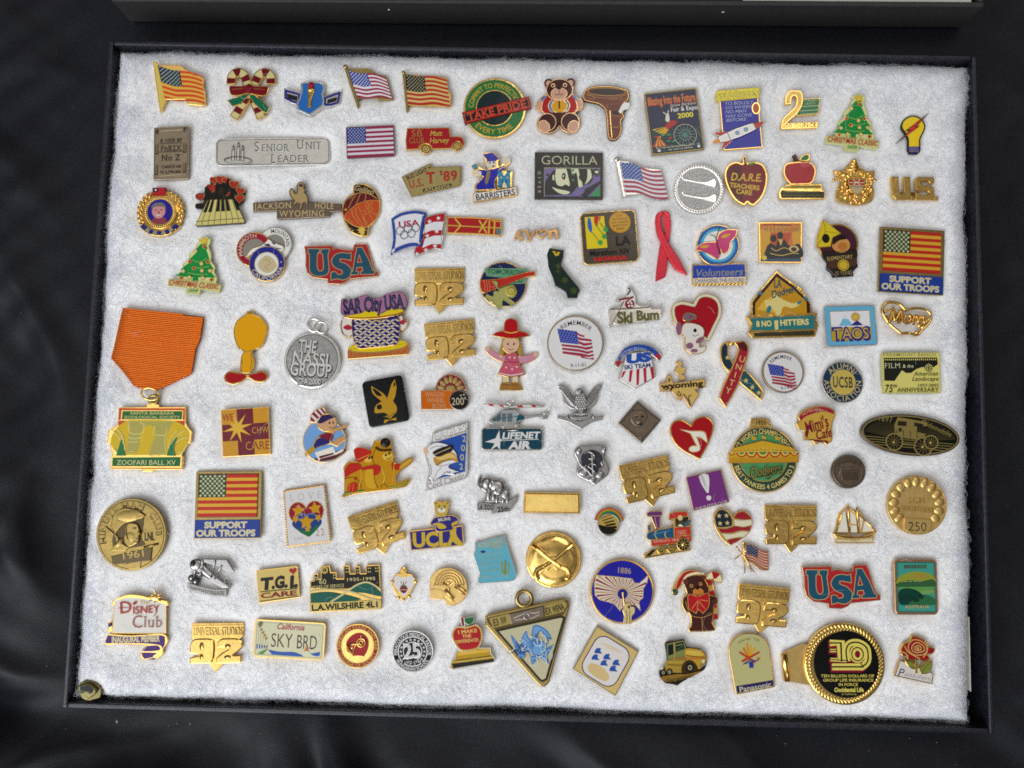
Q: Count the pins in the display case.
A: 114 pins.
